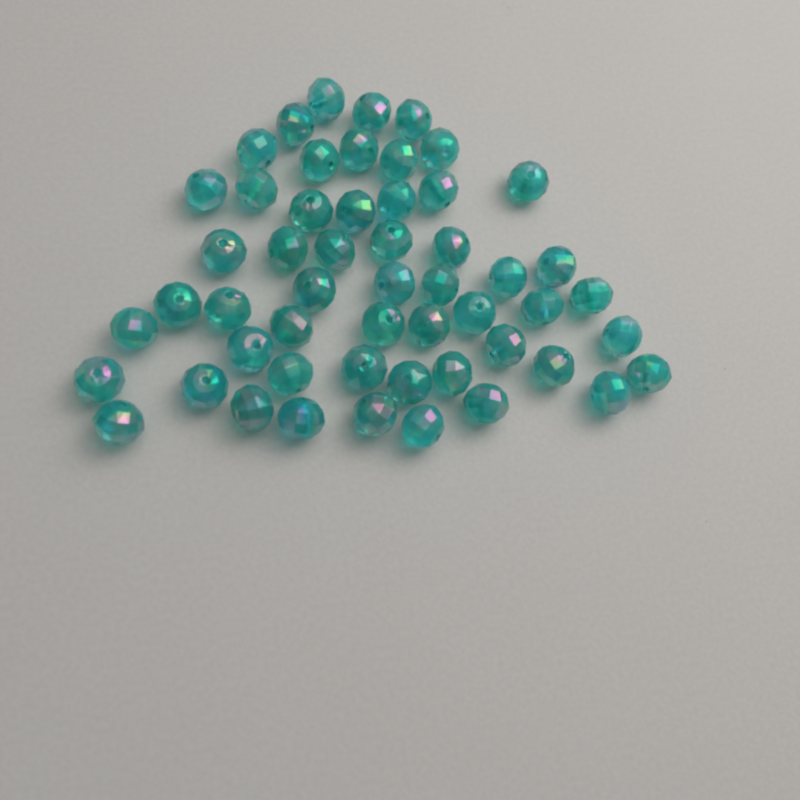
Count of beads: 53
